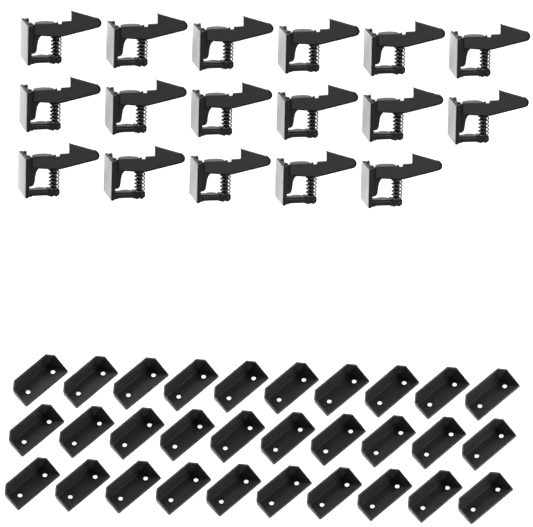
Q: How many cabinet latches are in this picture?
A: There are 17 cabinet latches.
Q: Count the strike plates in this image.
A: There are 30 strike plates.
